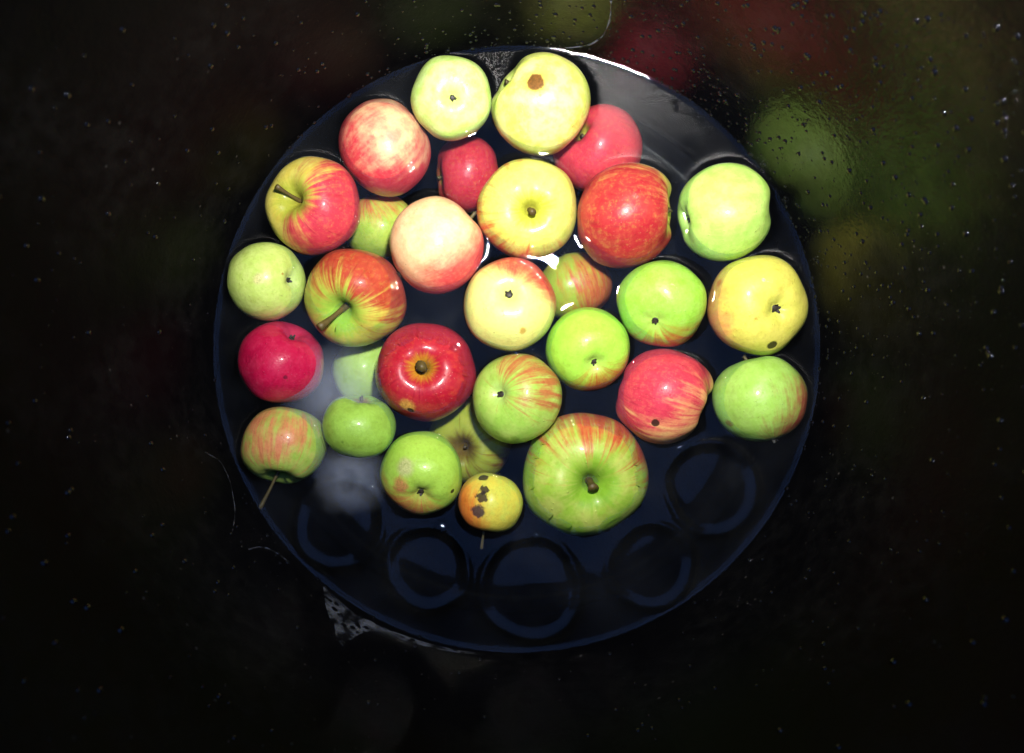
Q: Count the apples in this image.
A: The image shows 30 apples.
